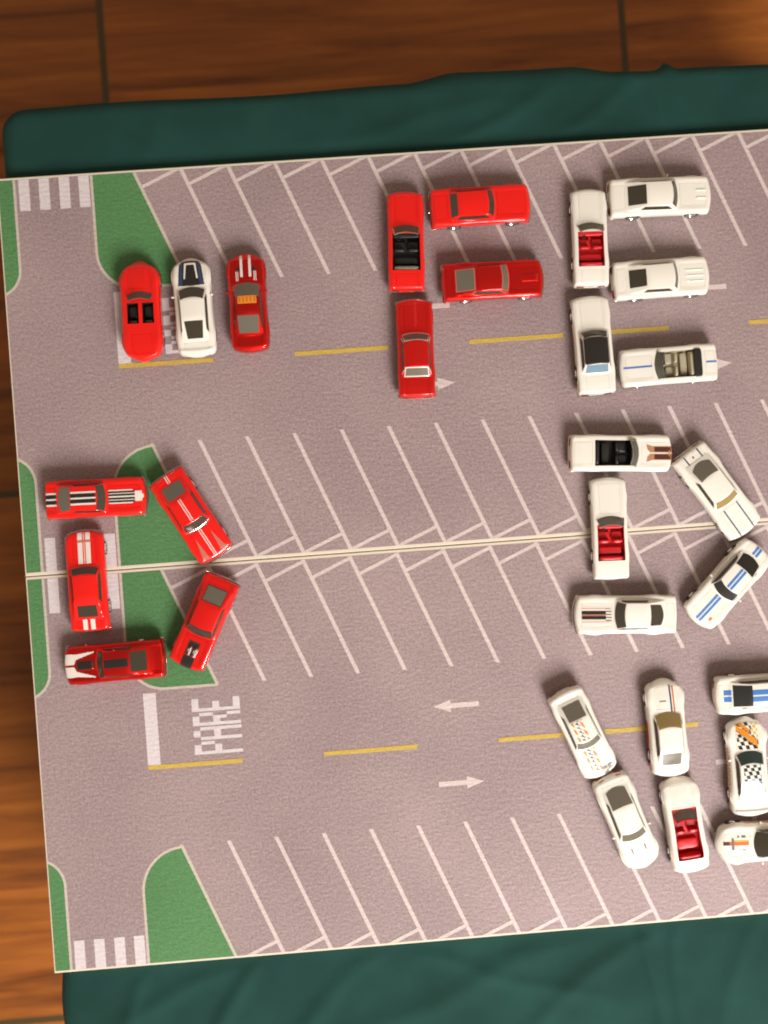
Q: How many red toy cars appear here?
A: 11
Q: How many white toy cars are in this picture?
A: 18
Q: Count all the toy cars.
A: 29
